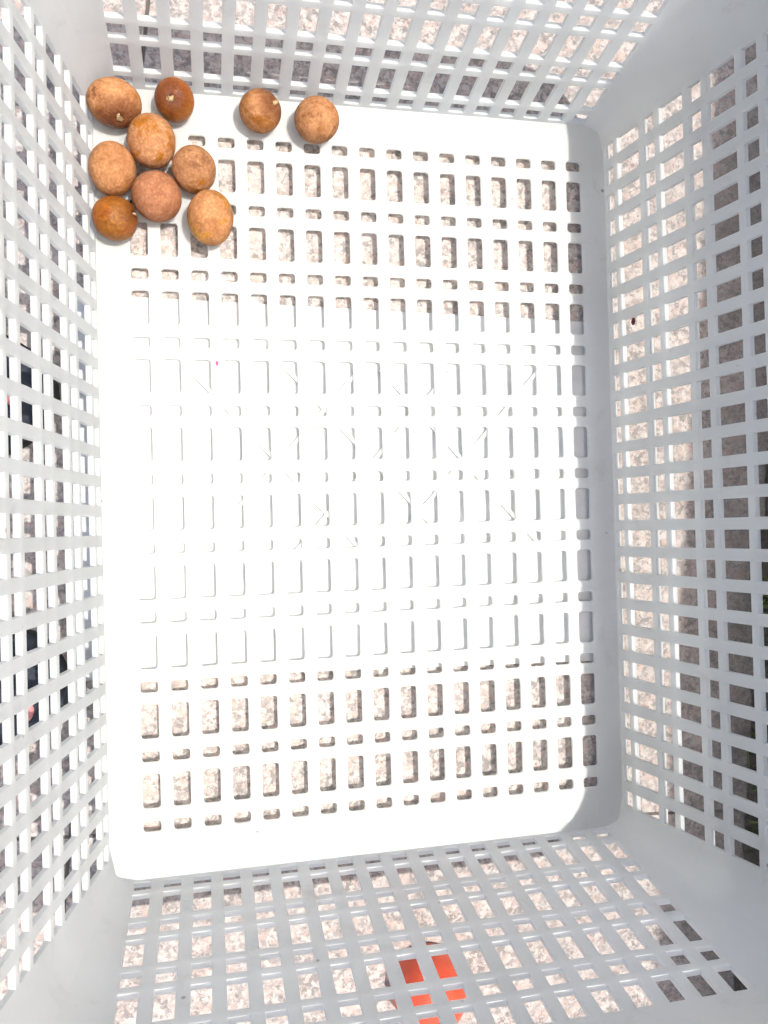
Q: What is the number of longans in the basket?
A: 10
